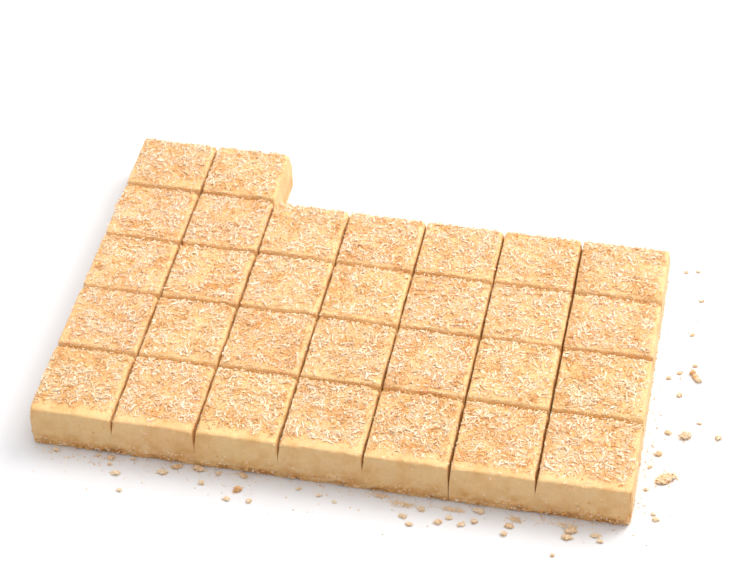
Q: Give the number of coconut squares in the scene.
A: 30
